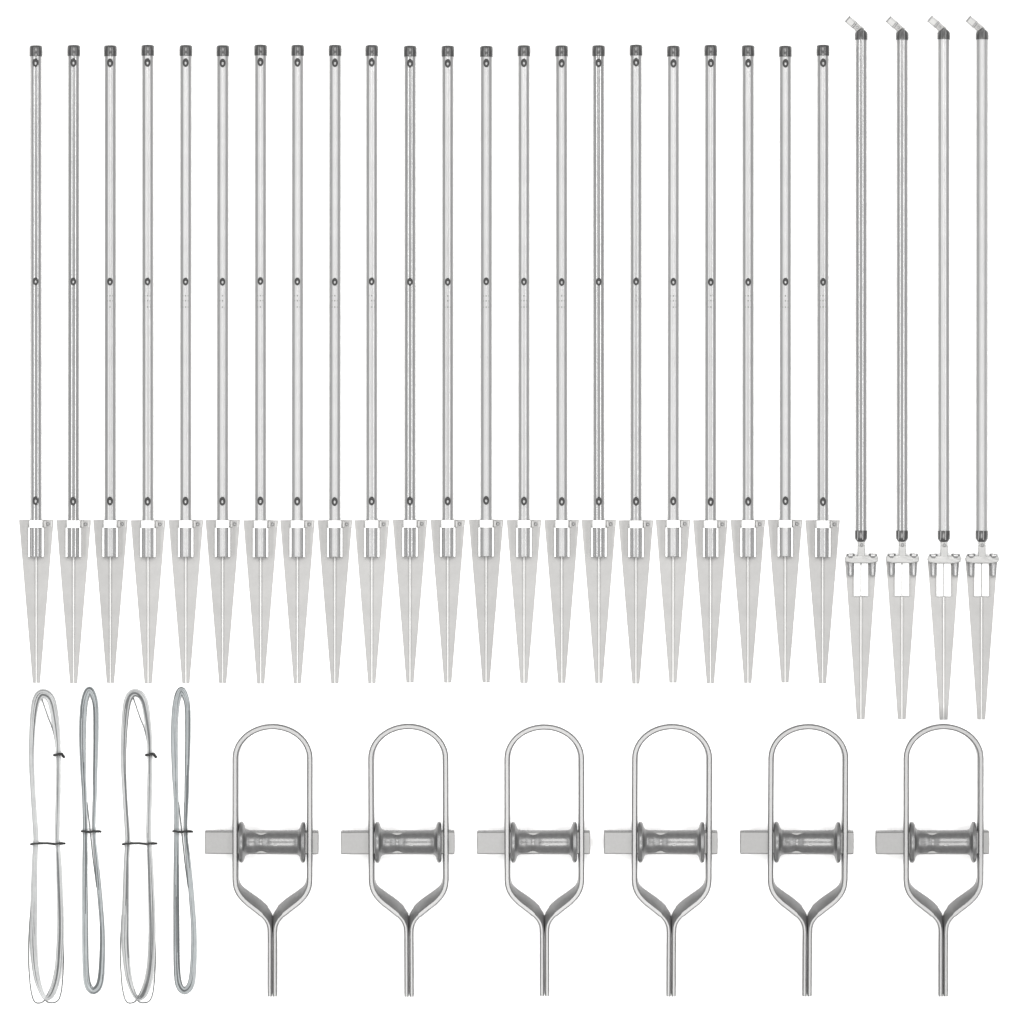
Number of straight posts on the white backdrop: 22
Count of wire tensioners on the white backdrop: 6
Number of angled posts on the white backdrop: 4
